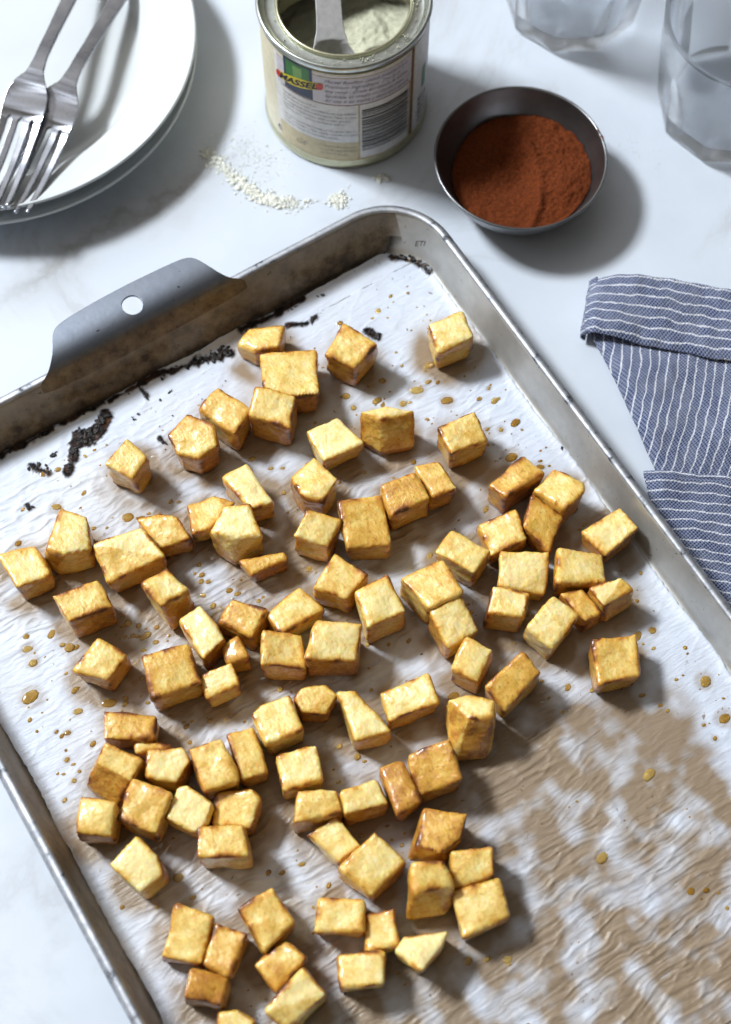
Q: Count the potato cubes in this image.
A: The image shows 93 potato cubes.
